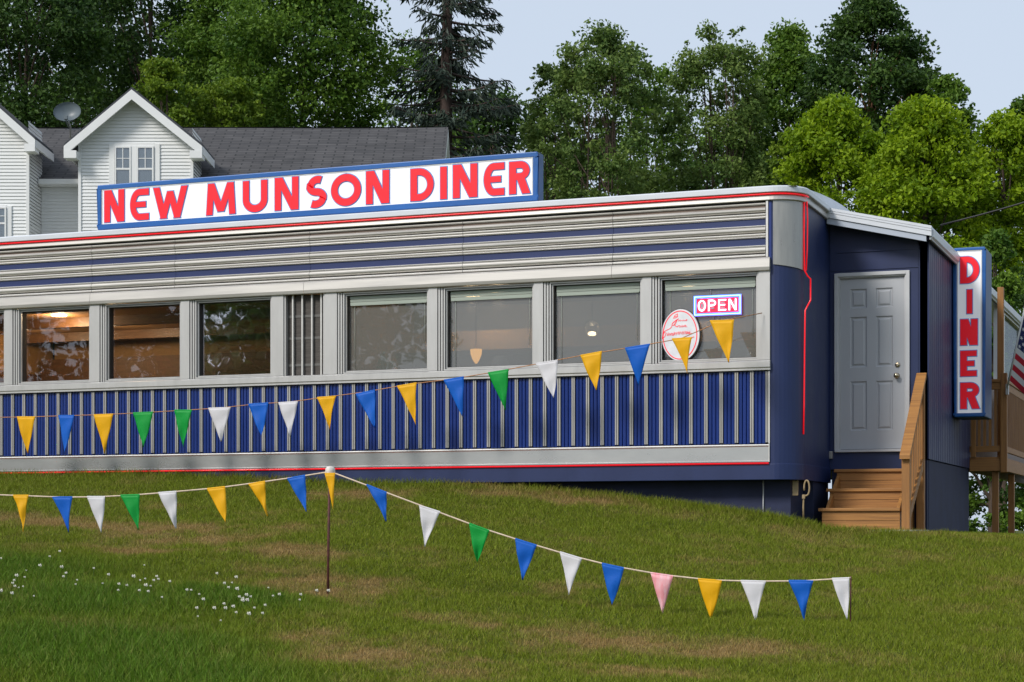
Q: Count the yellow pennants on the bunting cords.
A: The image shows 12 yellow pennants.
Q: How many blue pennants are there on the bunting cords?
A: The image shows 11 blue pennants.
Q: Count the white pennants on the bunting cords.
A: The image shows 9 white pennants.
